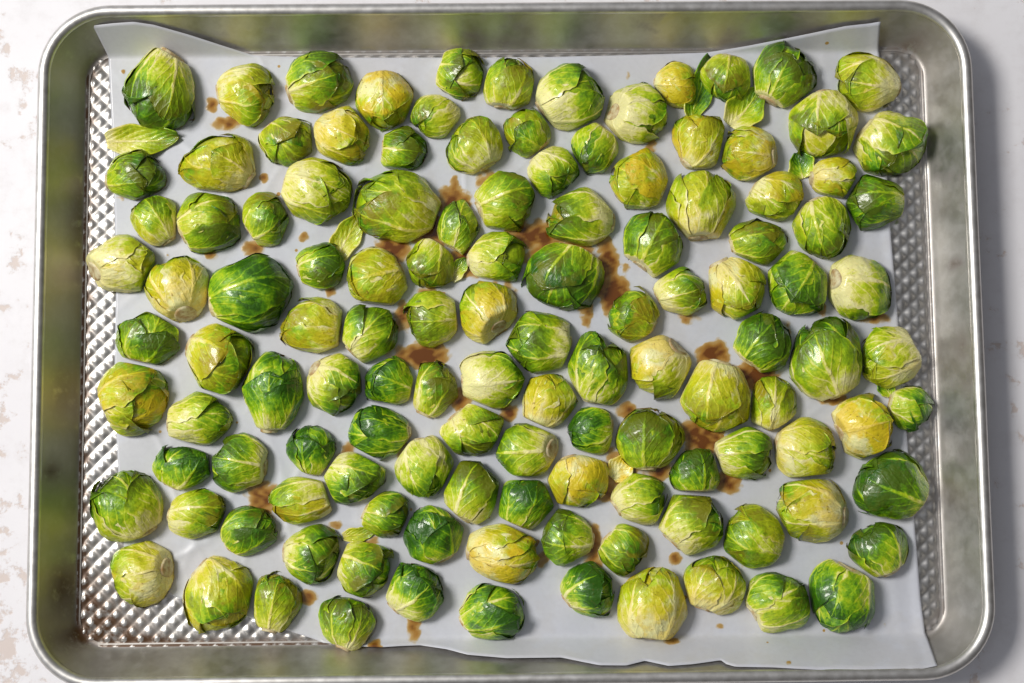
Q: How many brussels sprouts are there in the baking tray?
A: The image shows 123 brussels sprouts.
